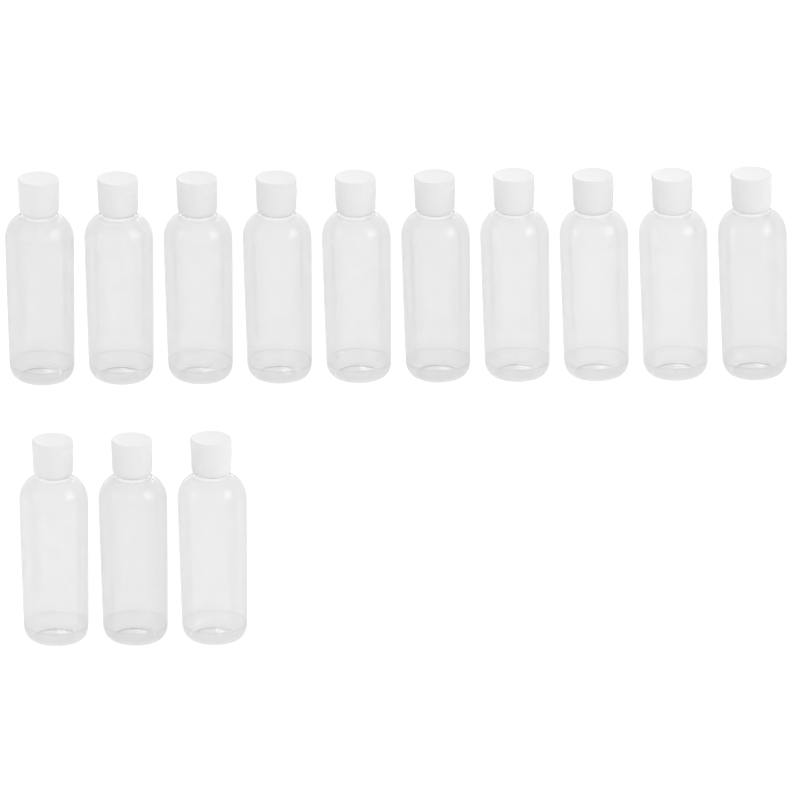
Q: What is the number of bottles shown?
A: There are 13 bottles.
